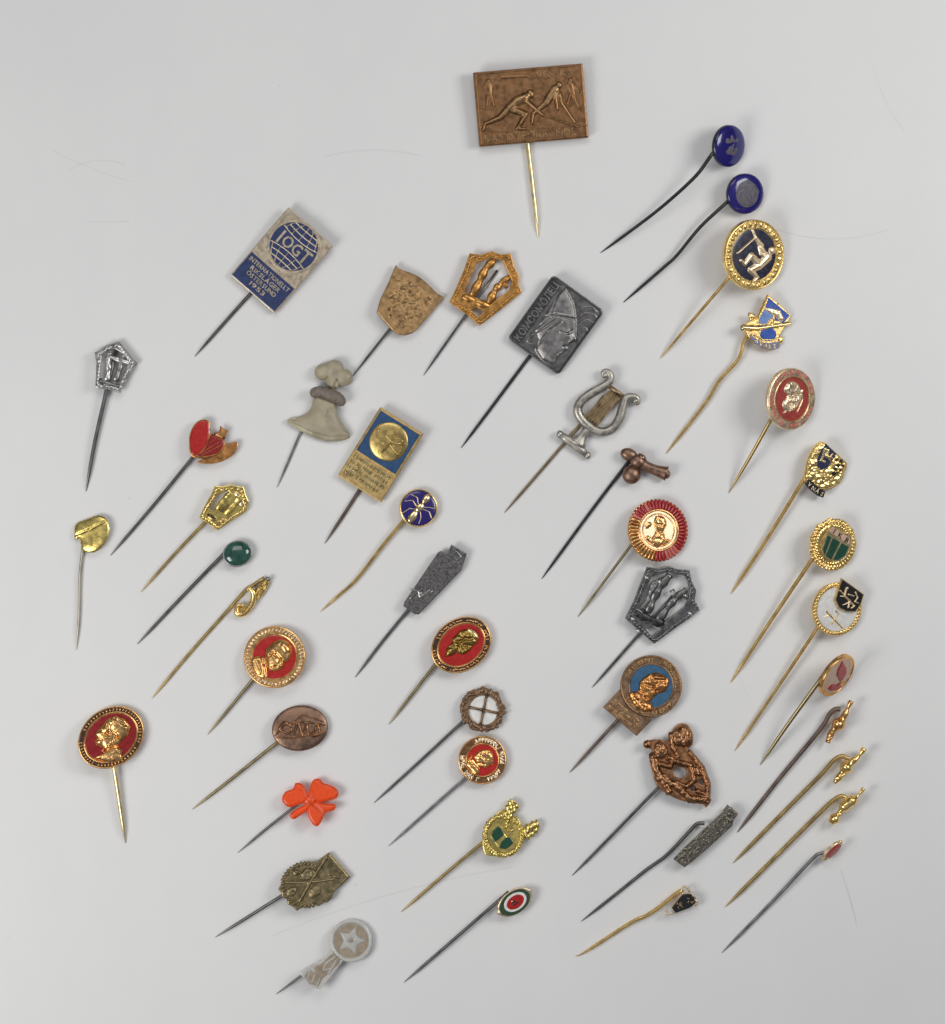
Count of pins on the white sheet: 47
